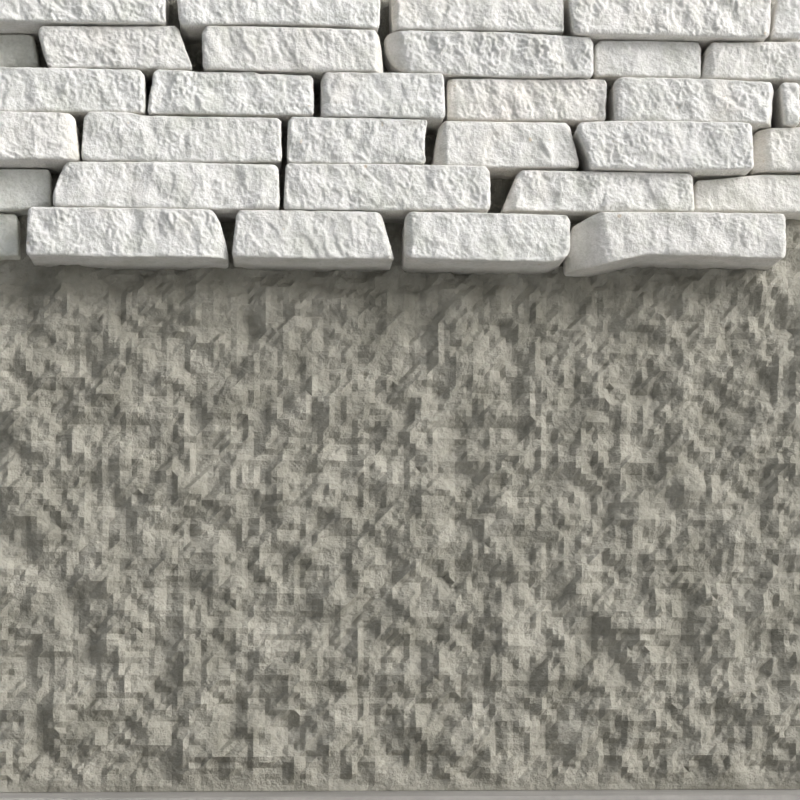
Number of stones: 33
